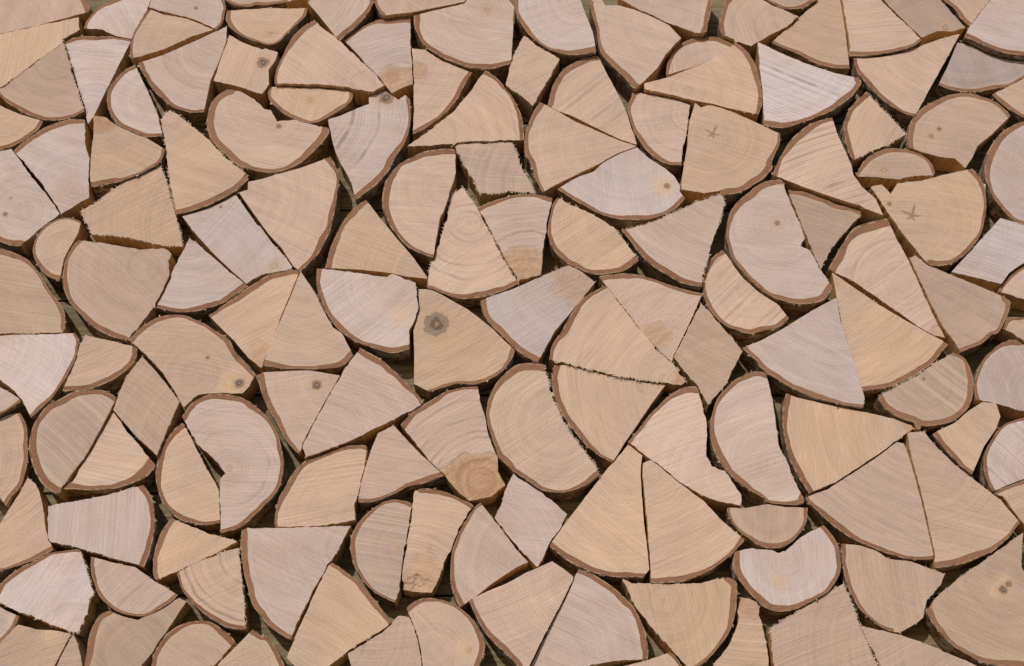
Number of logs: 147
